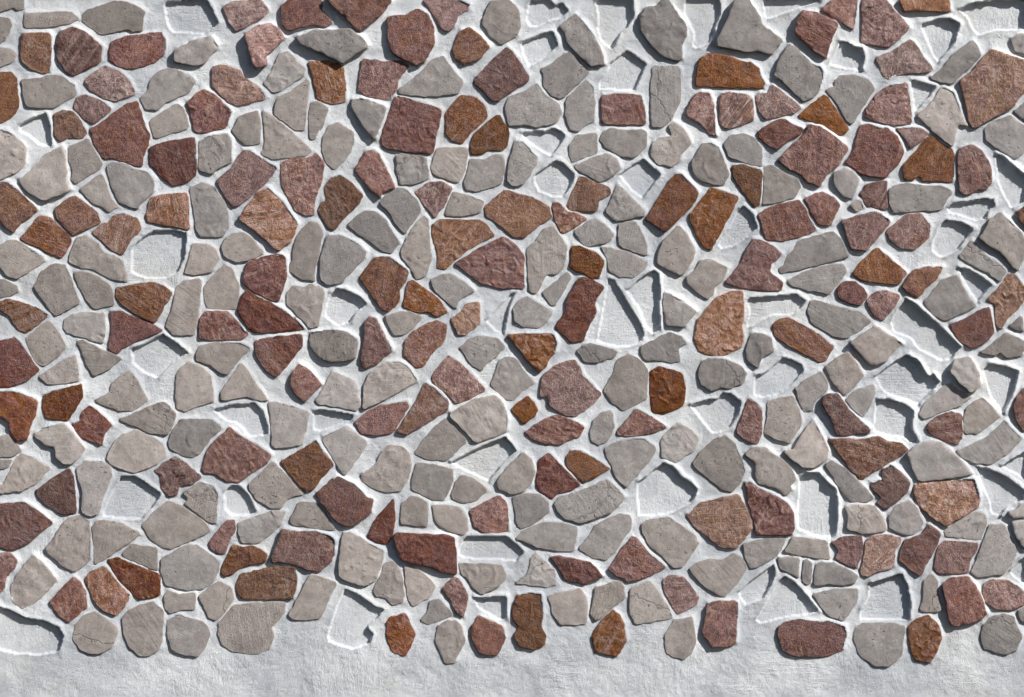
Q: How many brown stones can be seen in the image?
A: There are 150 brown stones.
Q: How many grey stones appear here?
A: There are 193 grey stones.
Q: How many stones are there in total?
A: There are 343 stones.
